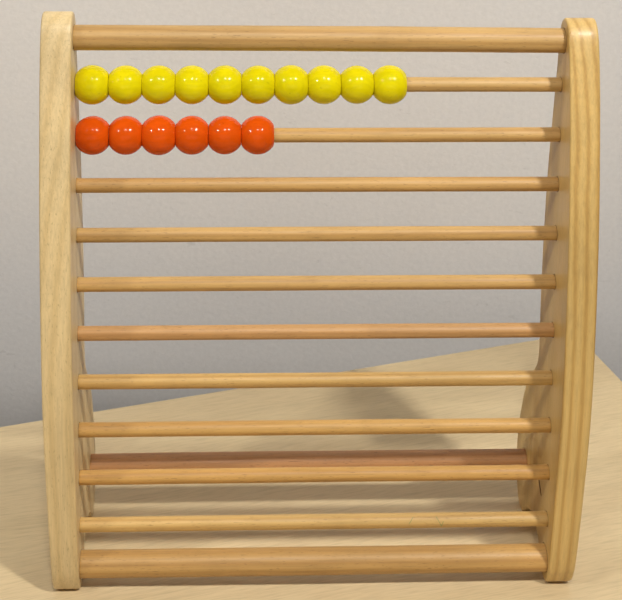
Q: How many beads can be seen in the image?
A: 16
